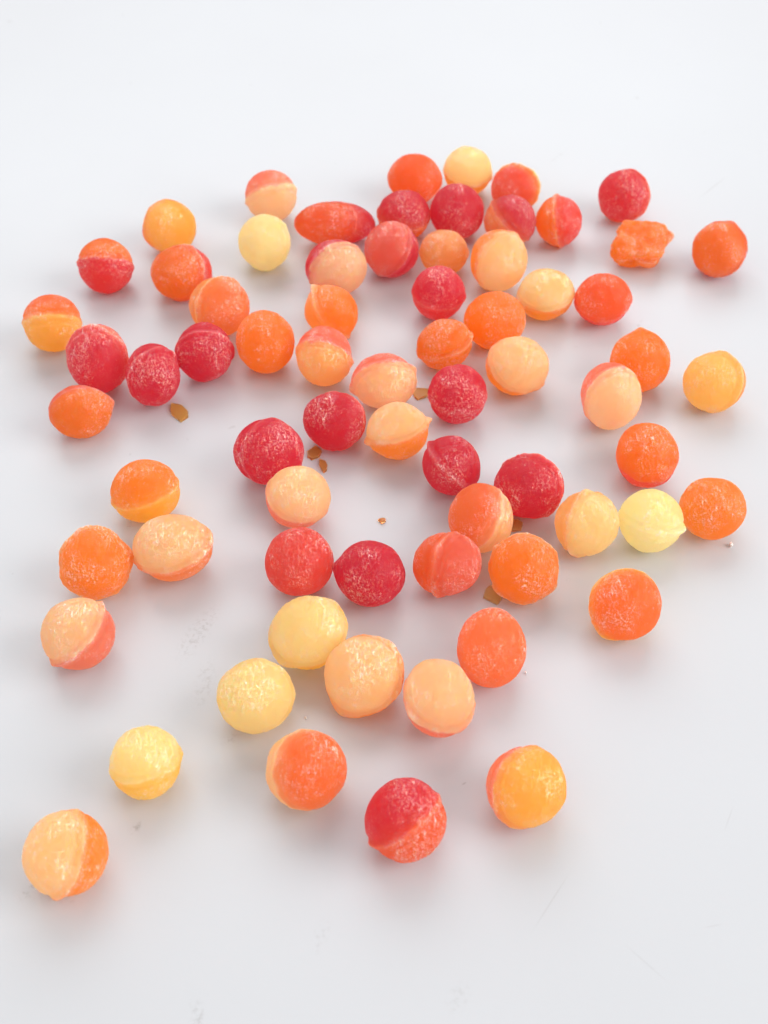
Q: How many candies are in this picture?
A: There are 70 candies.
